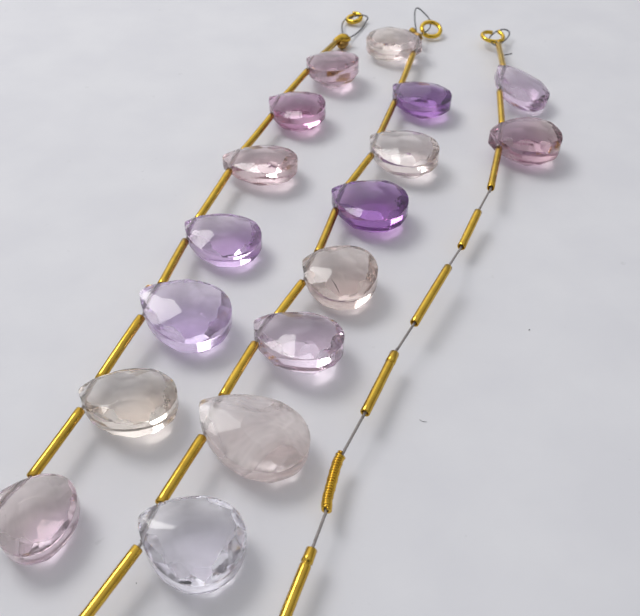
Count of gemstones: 17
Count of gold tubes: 22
